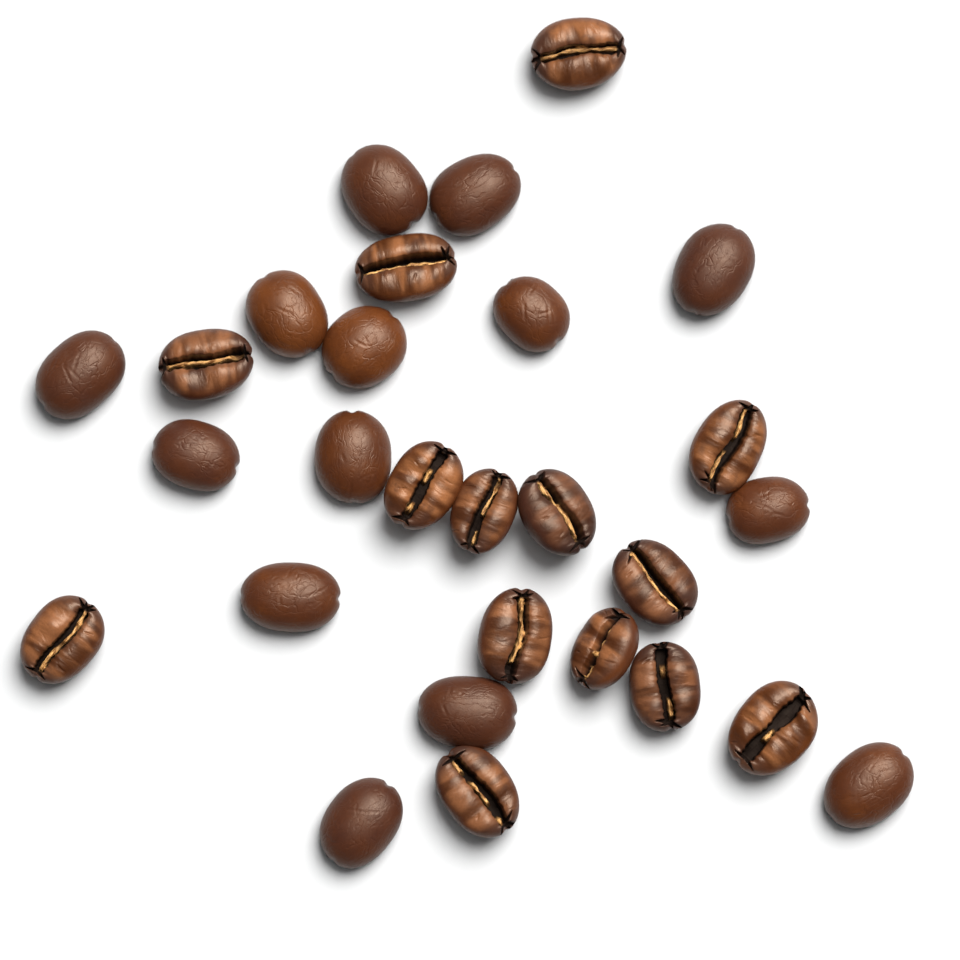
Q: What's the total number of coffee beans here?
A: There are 28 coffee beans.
